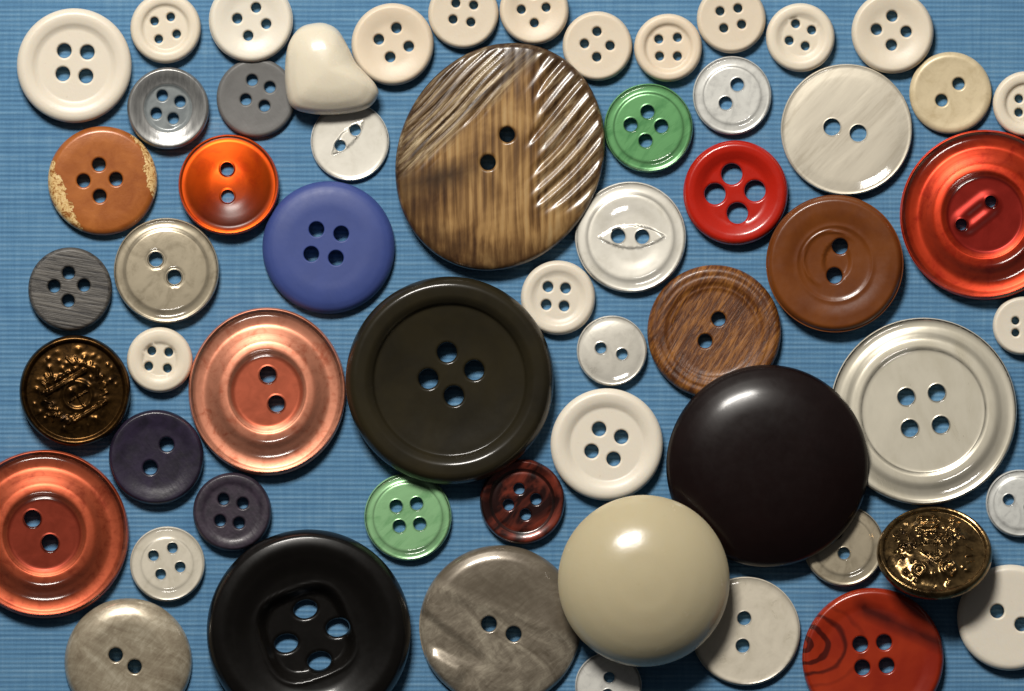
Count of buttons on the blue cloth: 58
